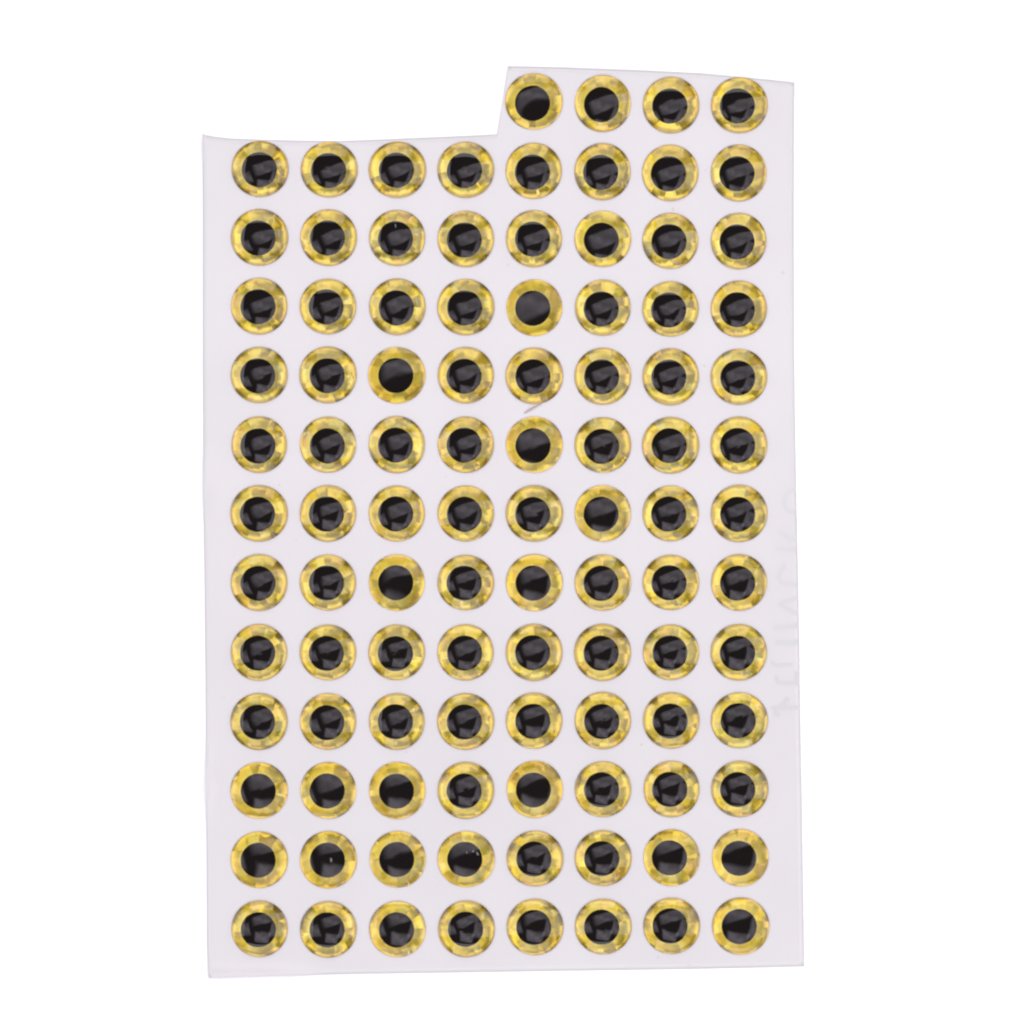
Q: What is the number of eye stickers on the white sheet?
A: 100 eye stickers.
